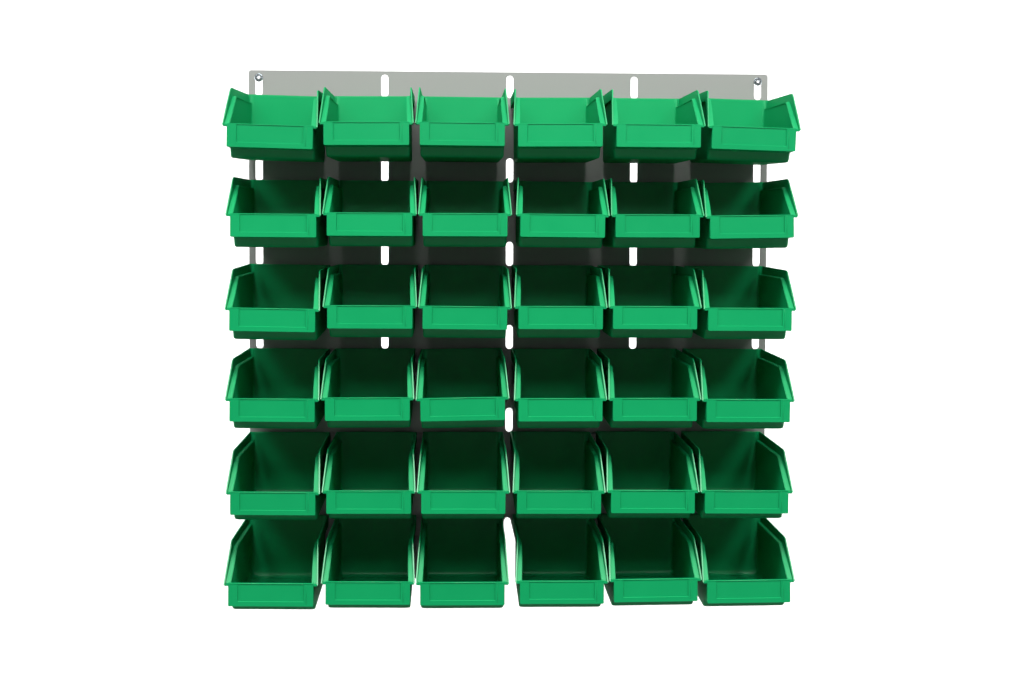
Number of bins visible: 36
